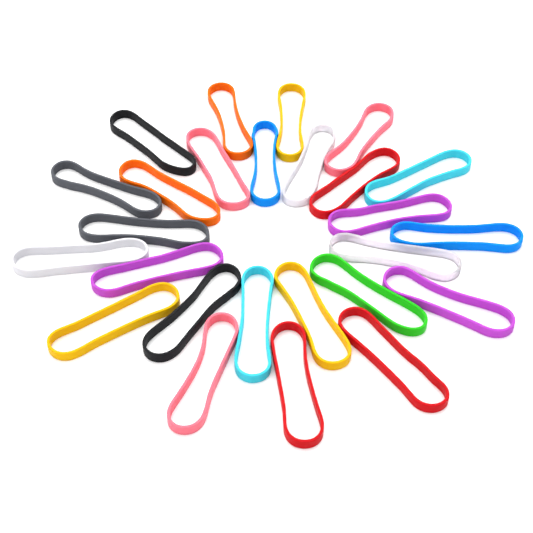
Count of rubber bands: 26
